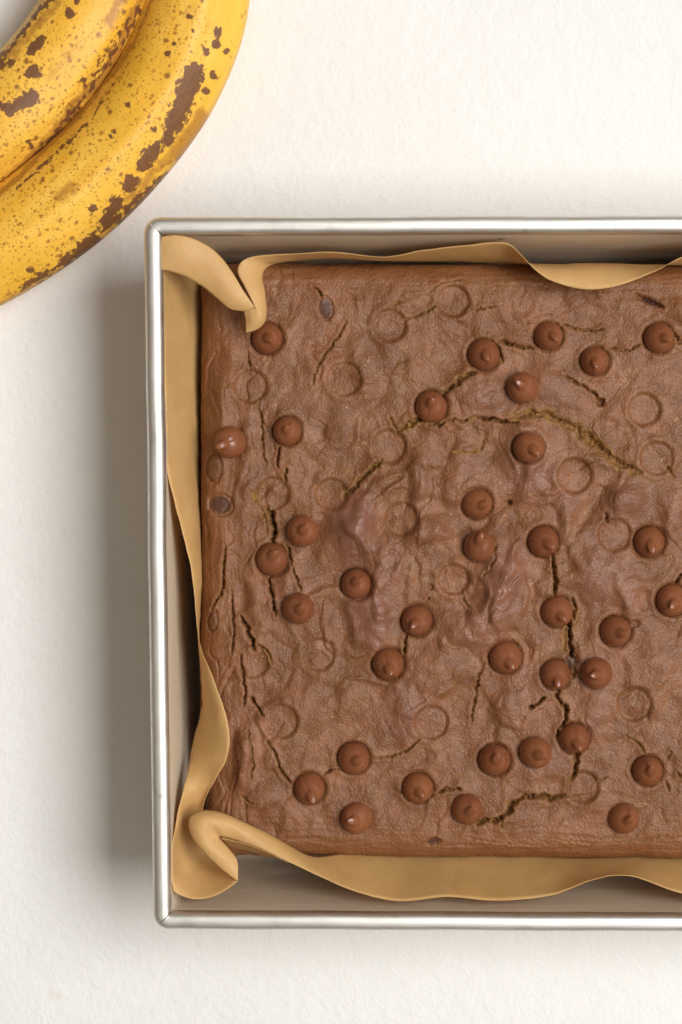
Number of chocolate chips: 36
